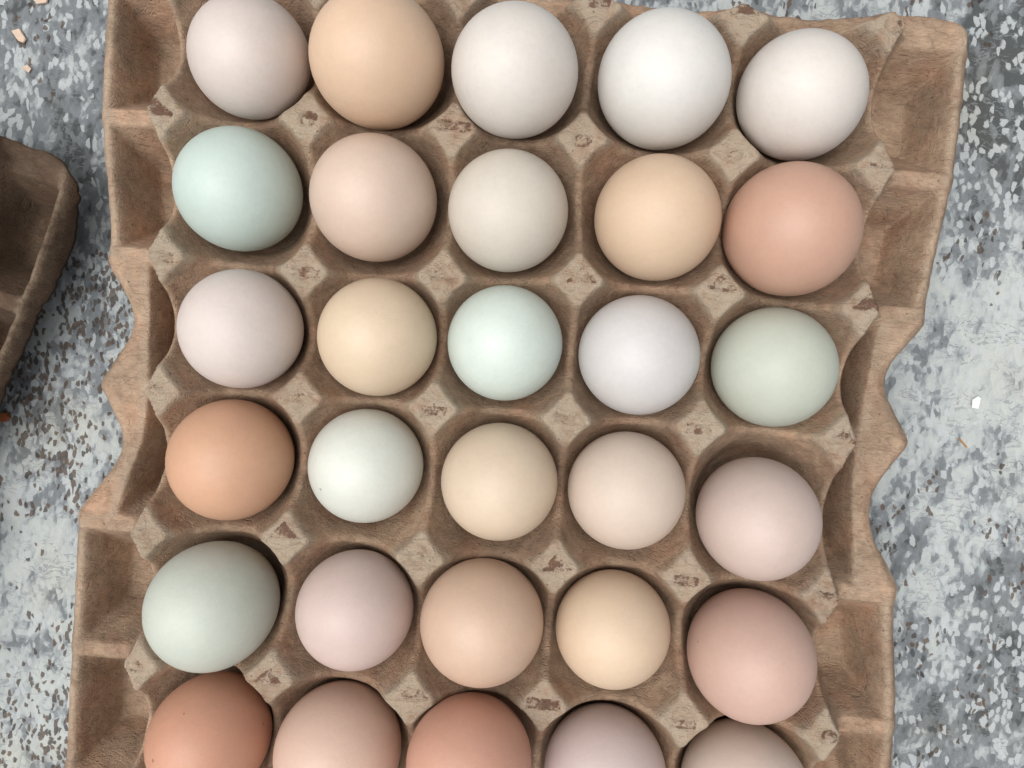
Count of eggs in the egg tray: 30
